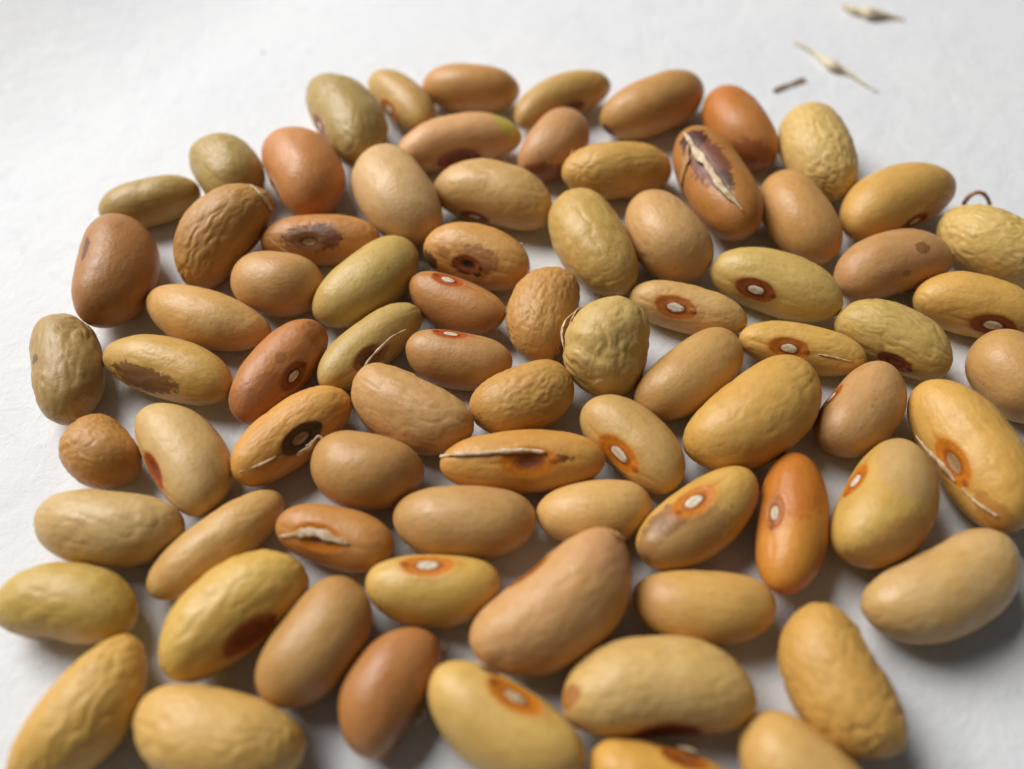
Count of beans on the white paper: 78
